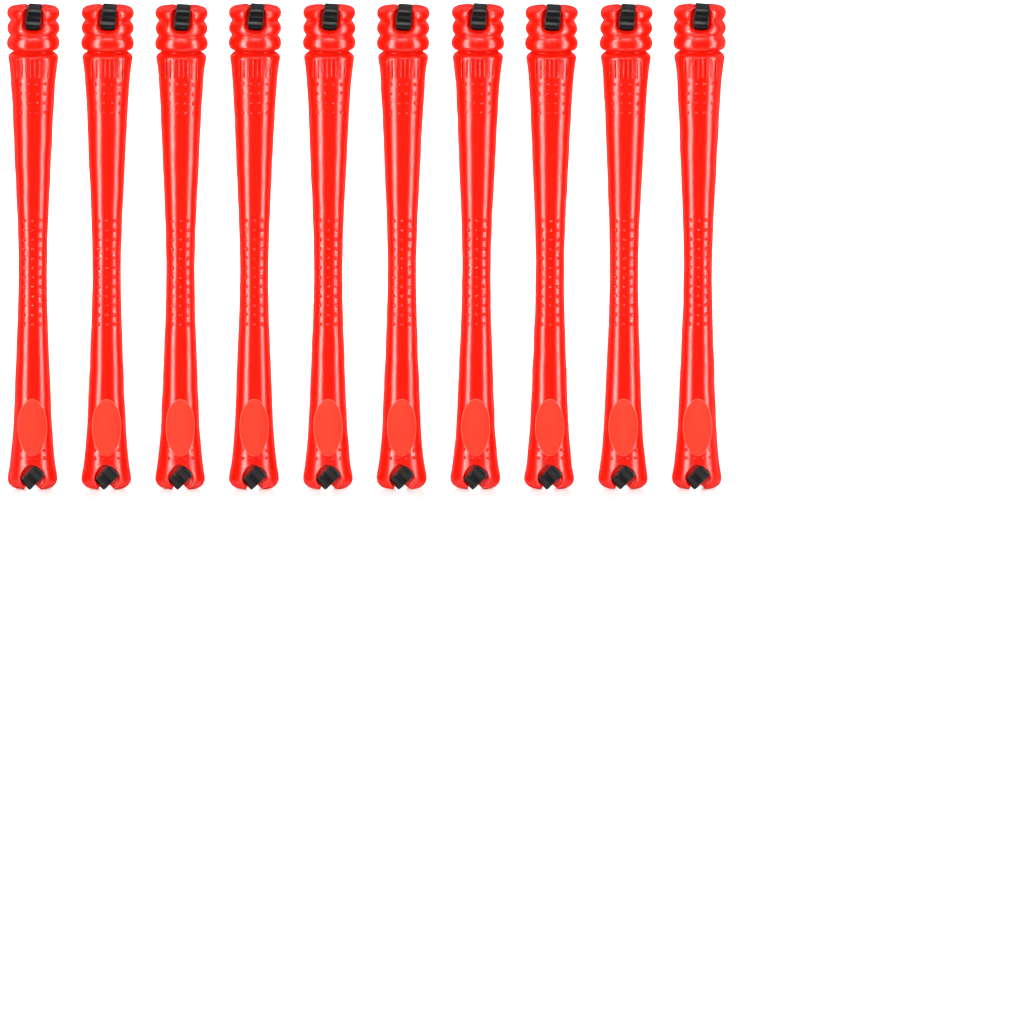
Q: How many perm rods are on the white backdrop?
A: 10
